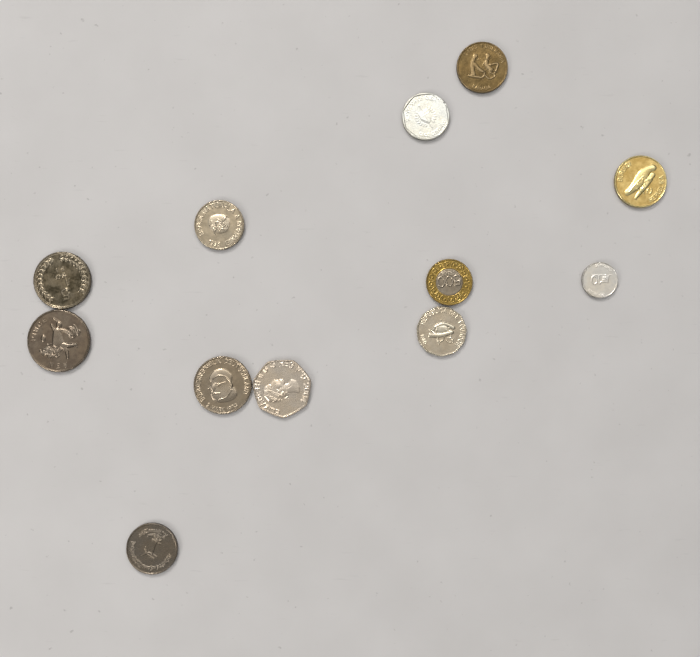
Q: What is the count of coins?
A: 12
